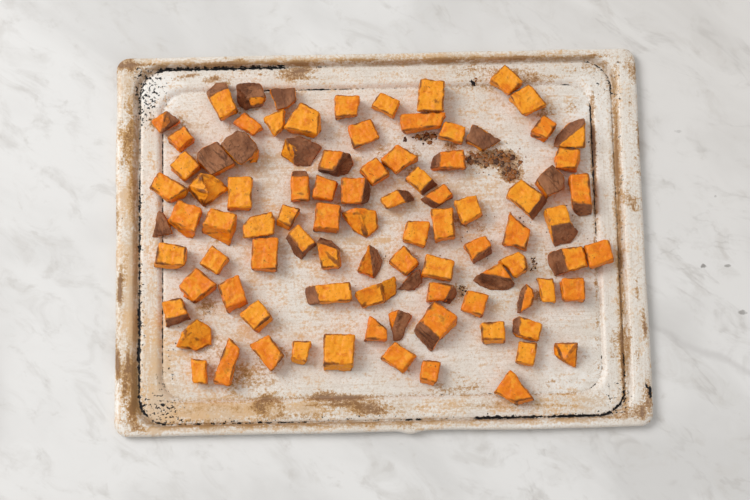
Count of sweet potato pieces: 93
